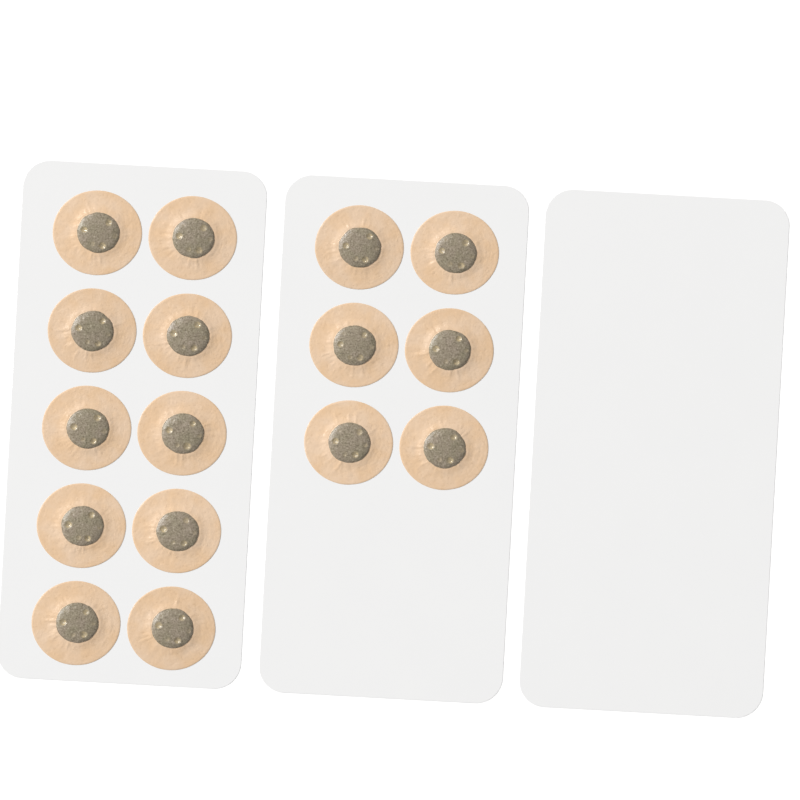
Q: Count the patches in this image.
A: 16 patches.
